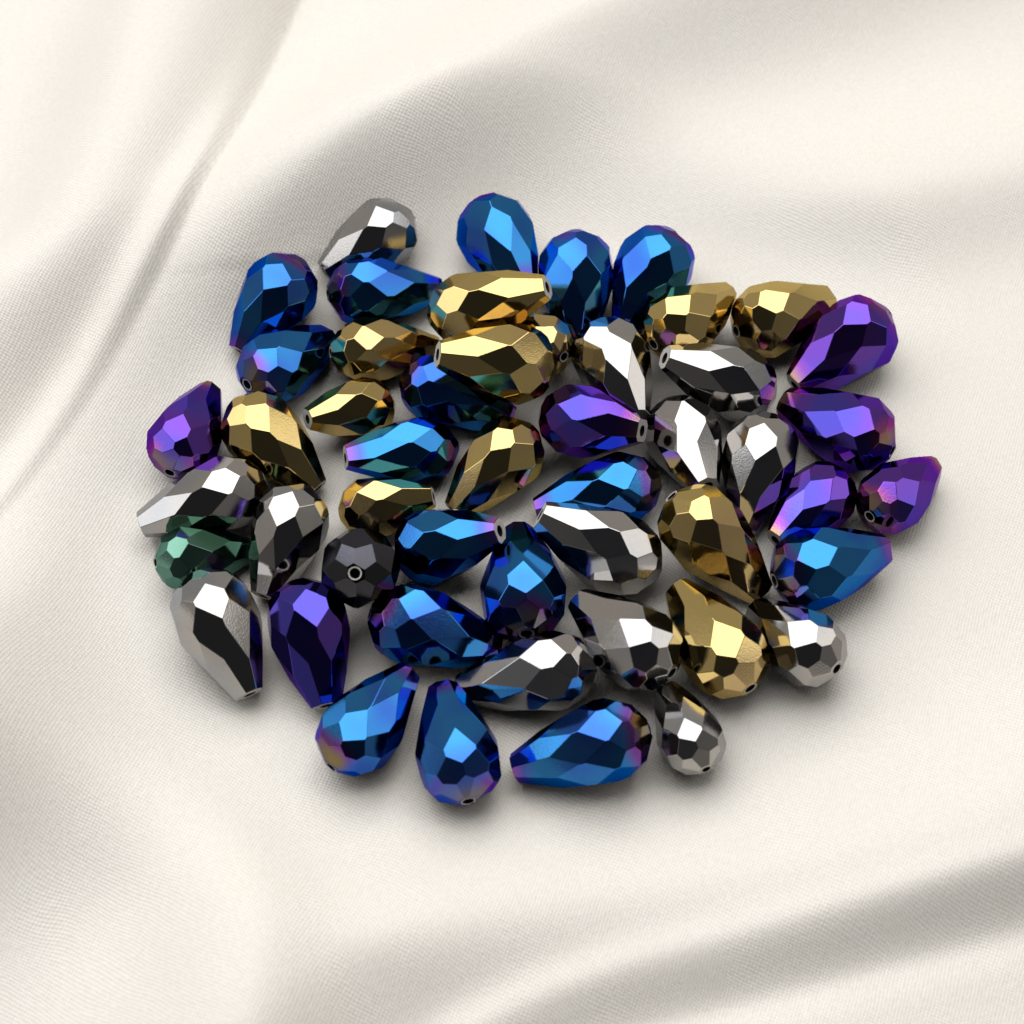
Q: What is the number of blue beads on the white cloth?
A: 16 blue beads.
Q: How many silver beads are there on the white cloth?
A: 13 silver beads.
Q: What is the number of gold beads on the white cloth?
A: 12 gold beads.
